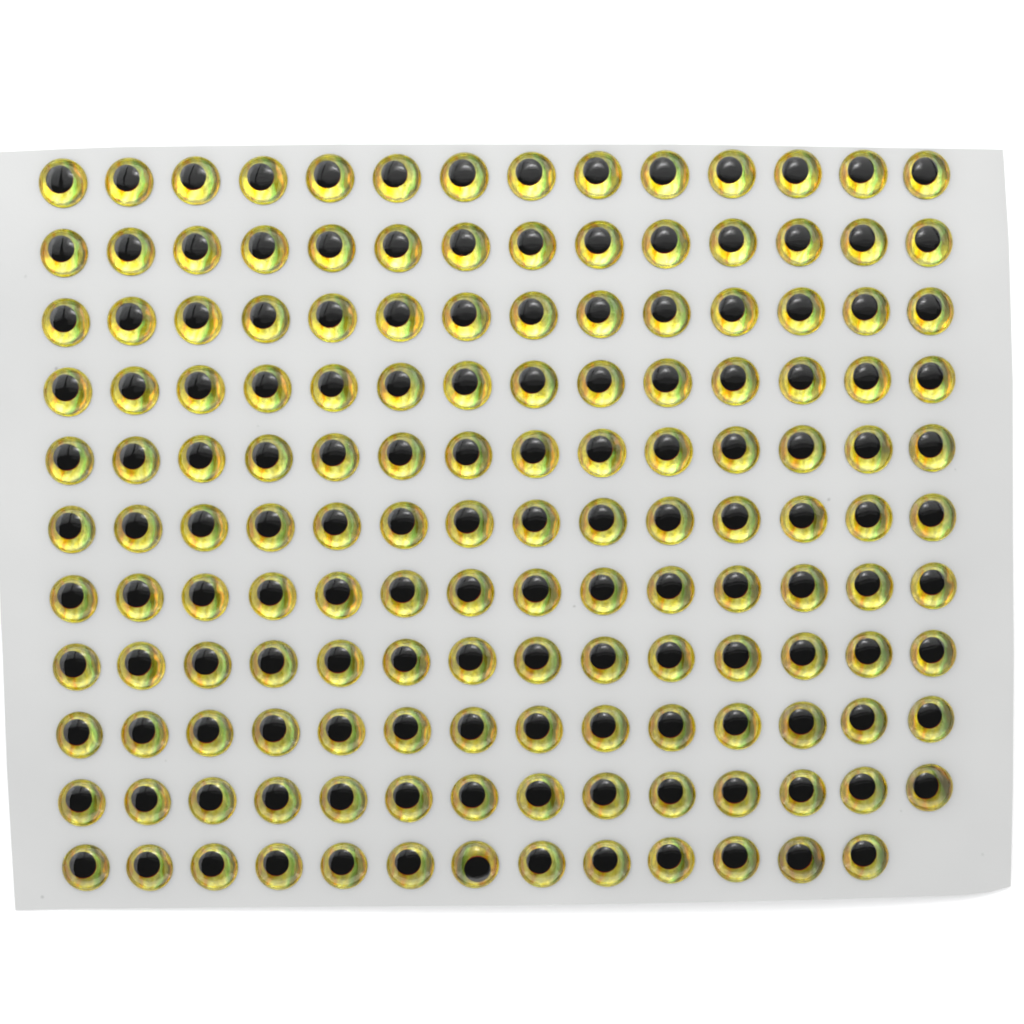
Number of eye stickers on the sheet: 153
